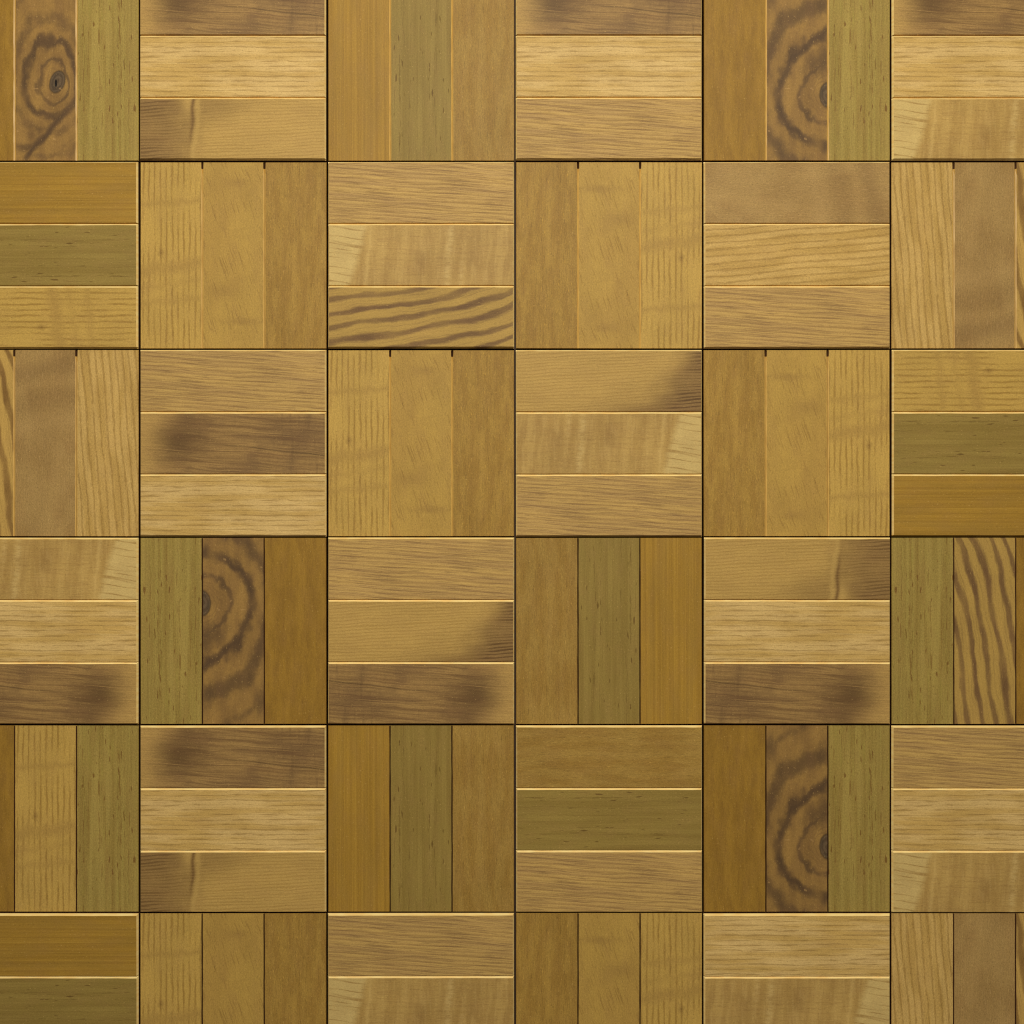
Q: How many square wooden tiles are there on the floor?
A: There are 36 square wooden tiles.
